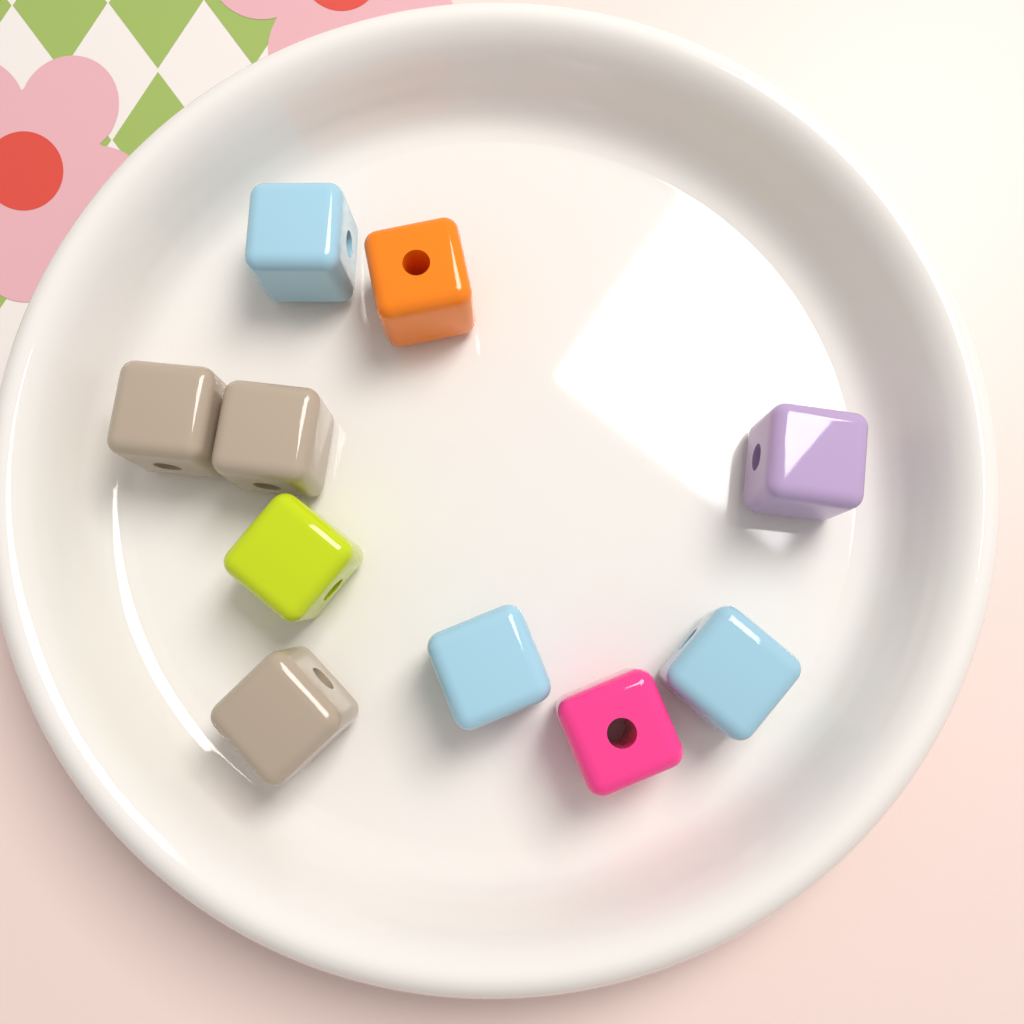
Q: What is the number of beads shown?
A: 10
